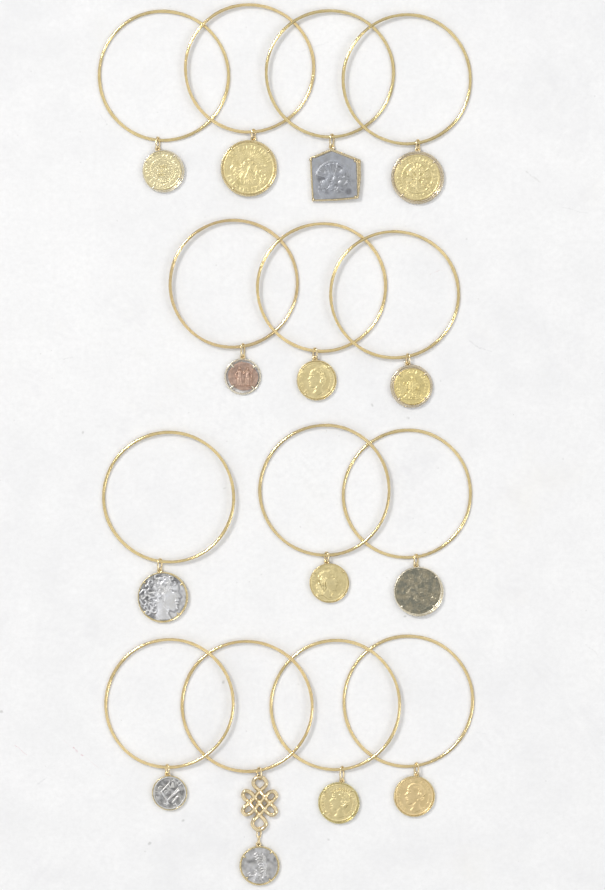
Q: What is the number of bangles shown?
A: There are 14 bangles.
